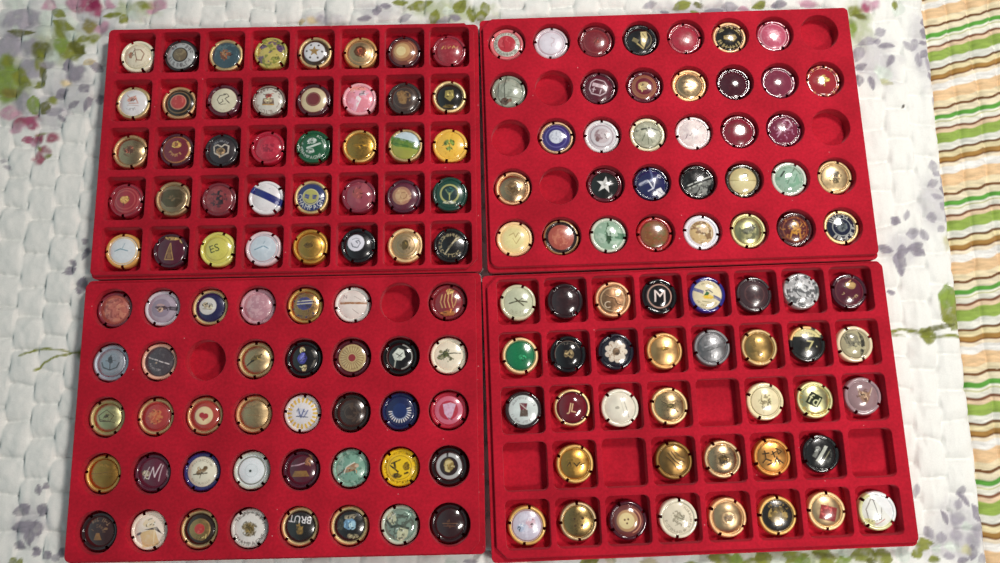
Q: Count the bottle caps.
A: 149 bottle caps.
